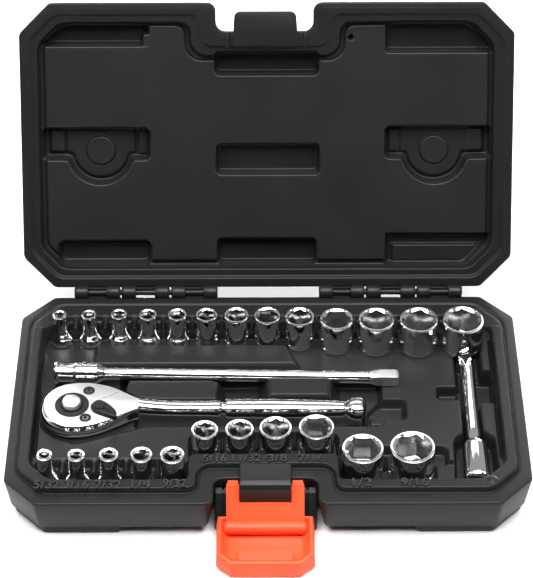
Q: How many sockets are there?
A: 24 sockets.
